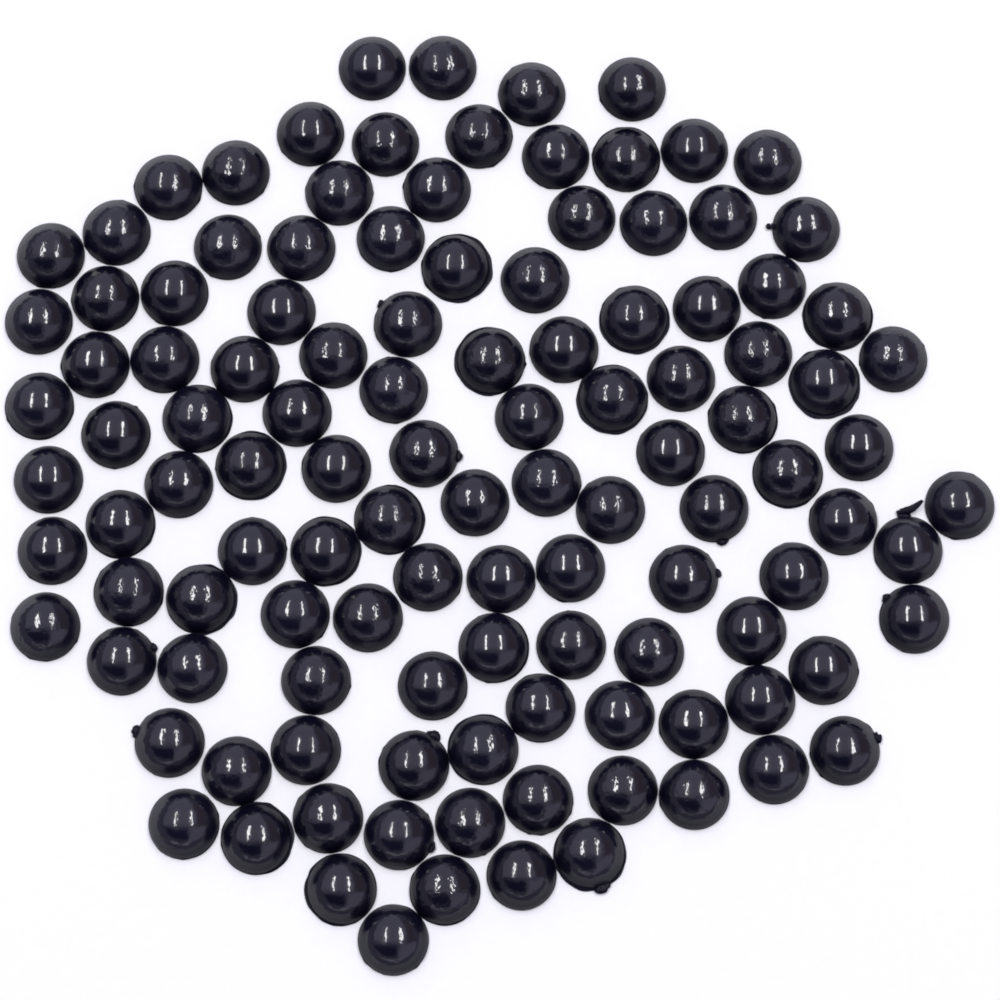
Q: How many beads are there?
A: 117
